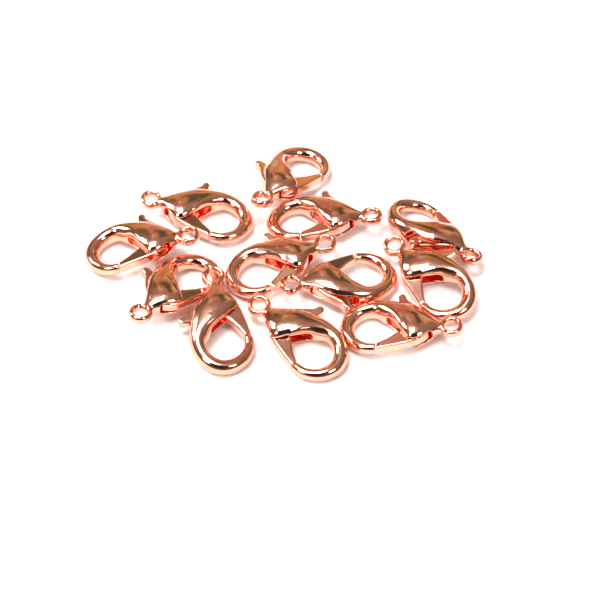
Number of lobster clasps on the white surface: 12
